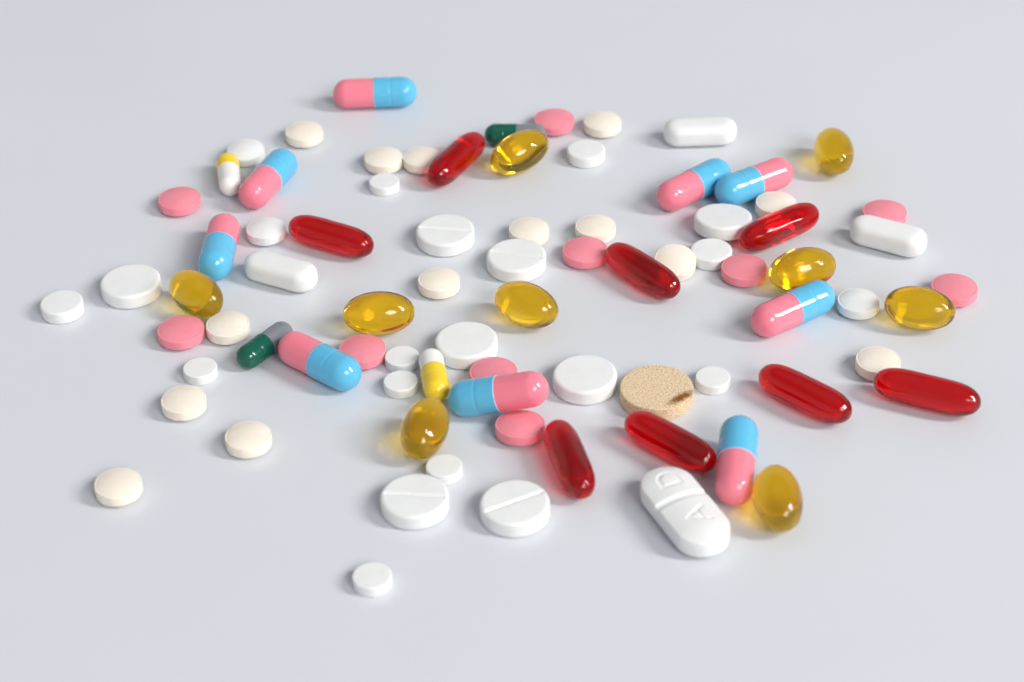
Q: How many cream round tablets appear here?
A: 14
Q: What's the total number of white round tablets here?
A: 21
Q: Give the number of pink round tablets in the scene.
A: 10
